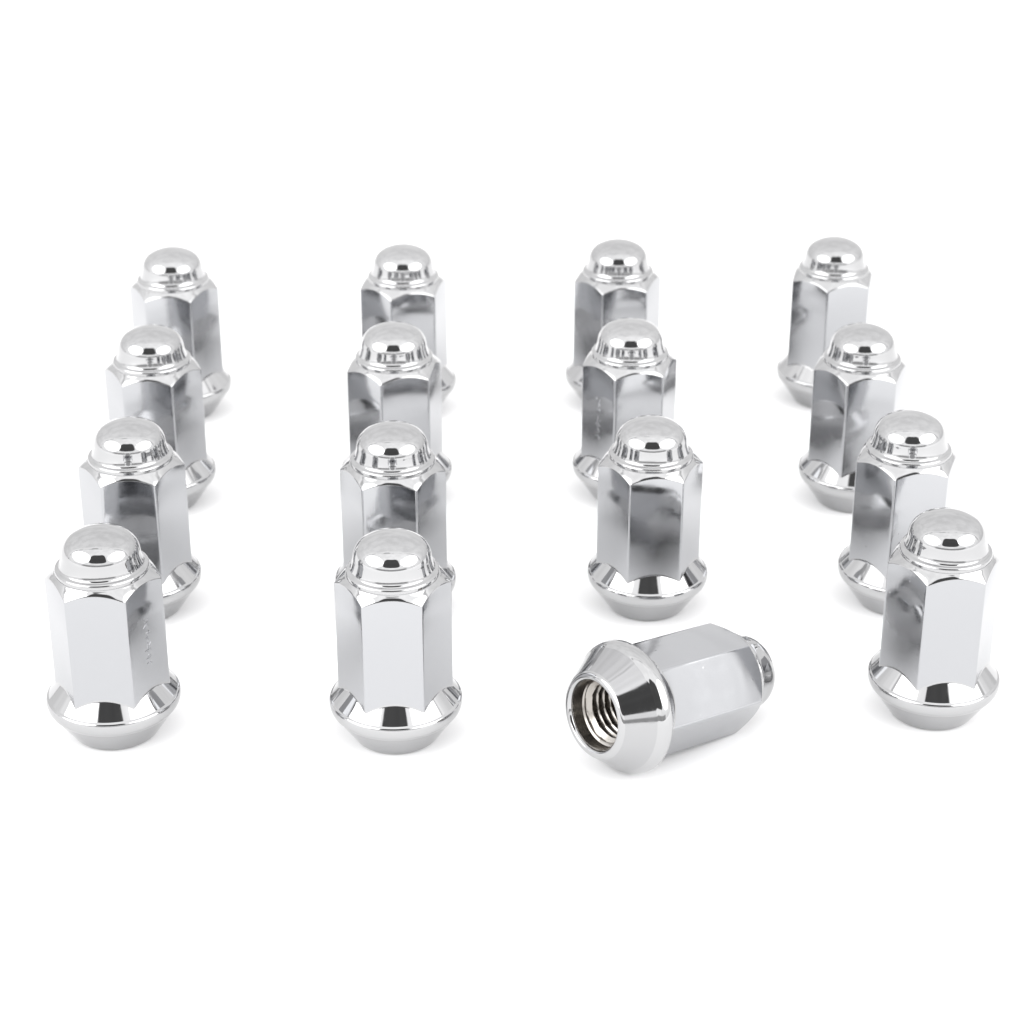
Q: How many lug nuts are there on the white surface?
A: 16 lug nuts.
